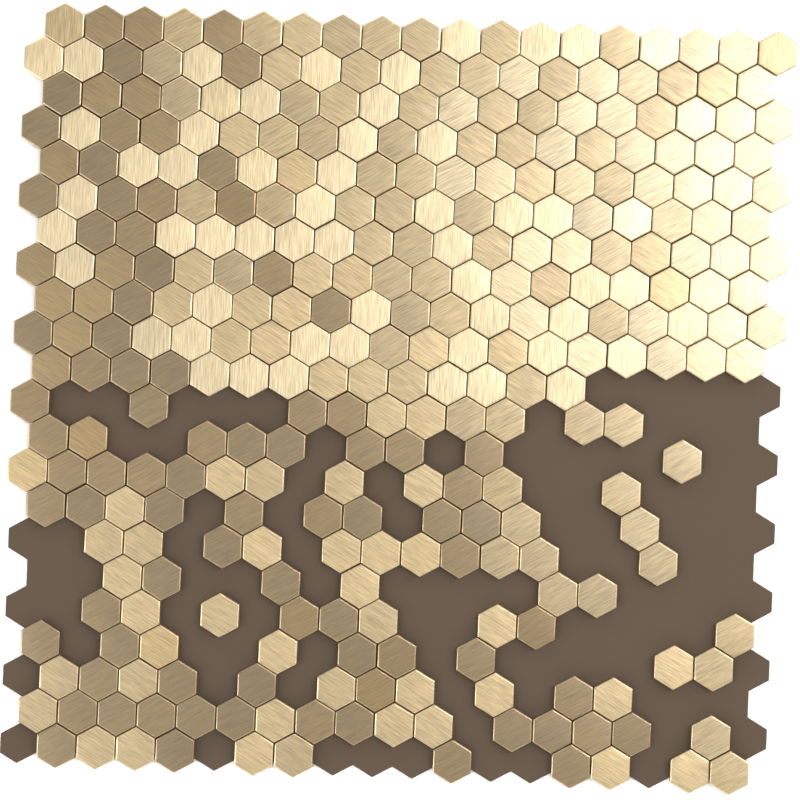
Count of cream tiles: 99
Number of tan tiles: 127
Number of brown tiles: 93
